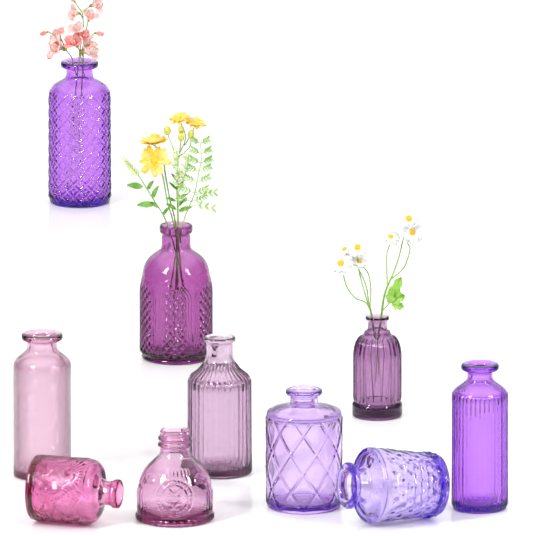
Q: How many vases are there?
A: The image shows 10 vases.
